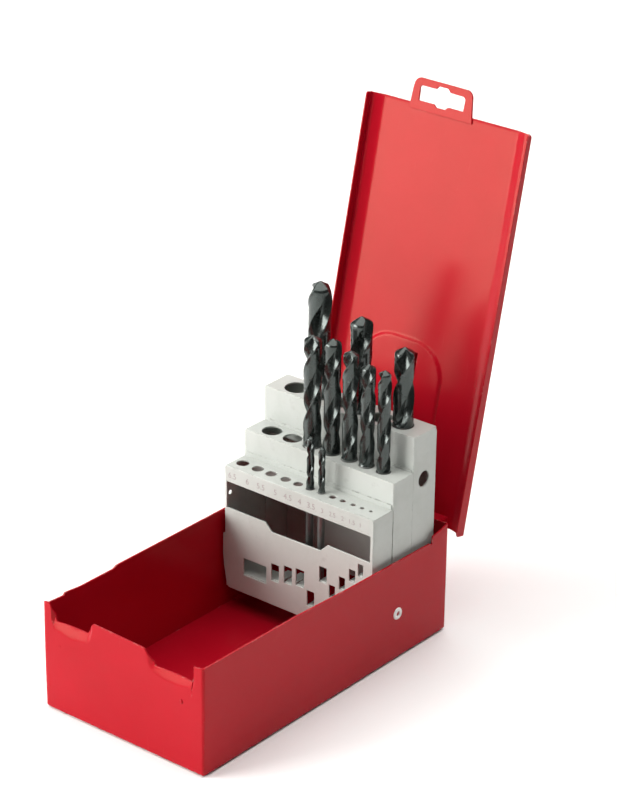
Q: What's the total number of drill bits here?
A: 10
